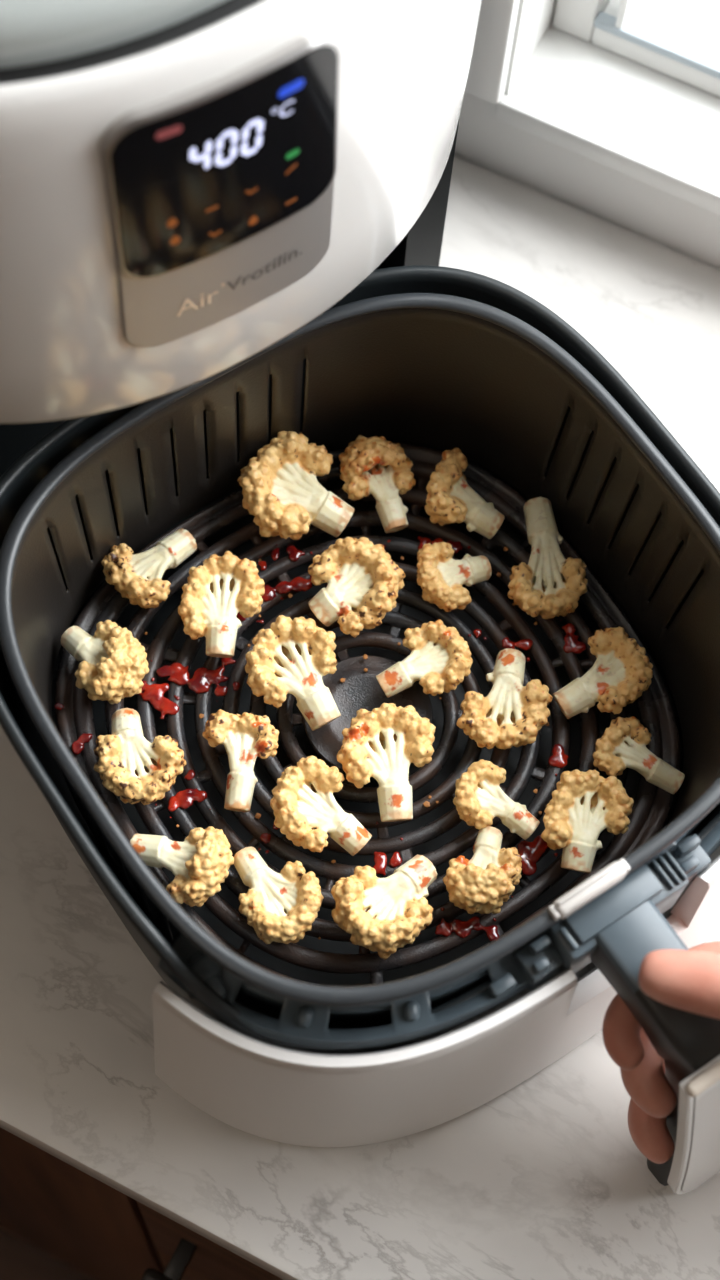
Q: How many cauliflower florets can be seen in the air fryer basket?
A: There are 24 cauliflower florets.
